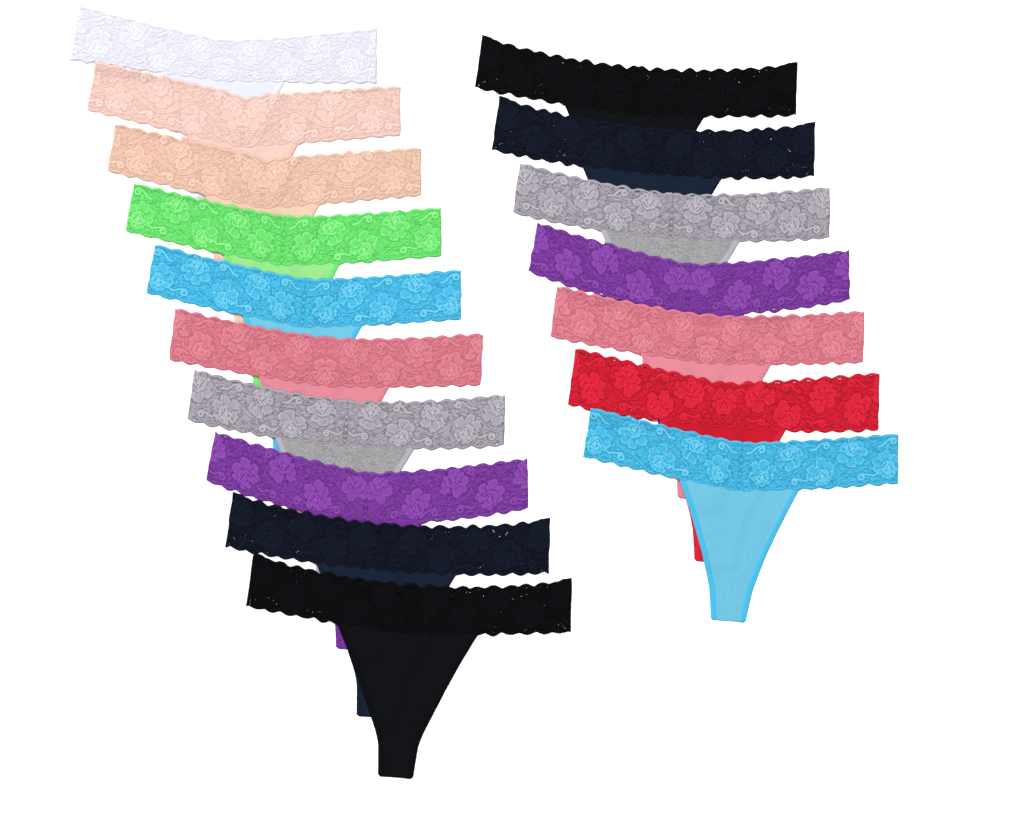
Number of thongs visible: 17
